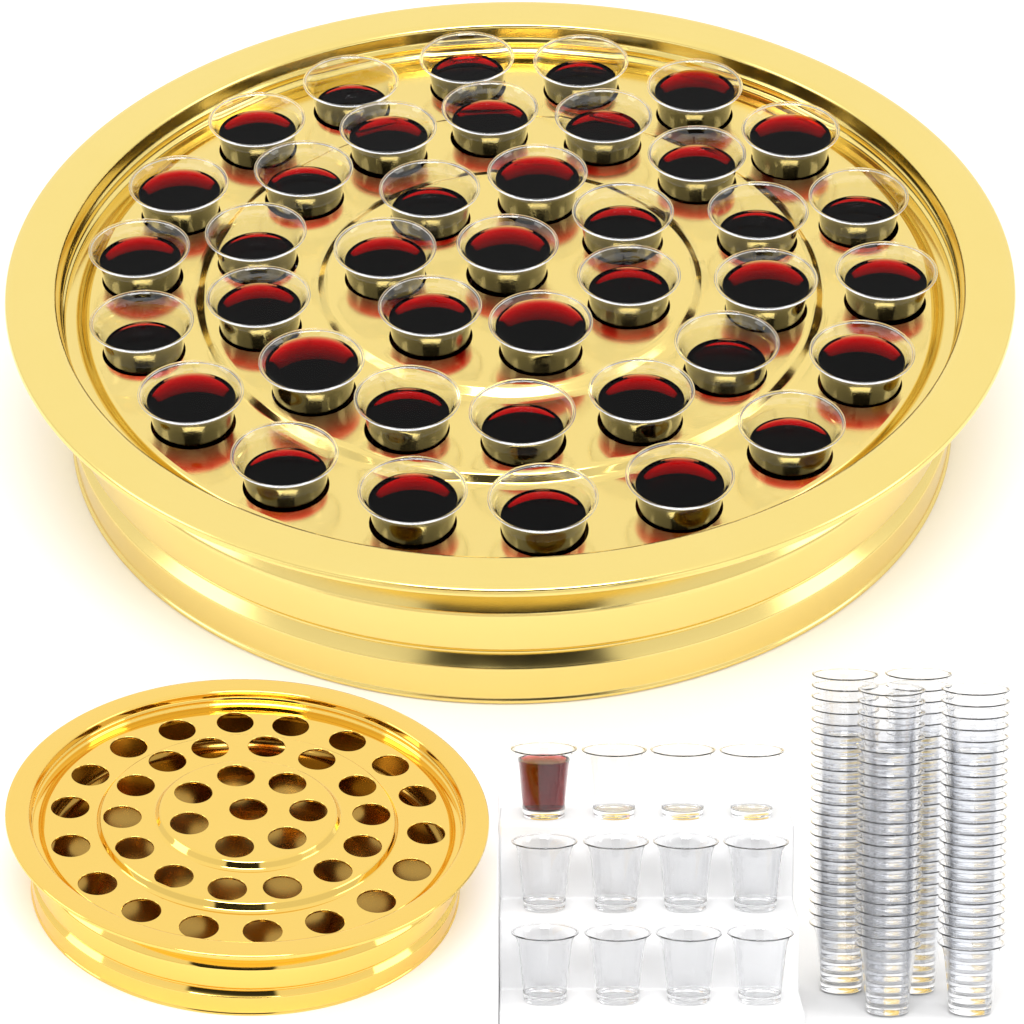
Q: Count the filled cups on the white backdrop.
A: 41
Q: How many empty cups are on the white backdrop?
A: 103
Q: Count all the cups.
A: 144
